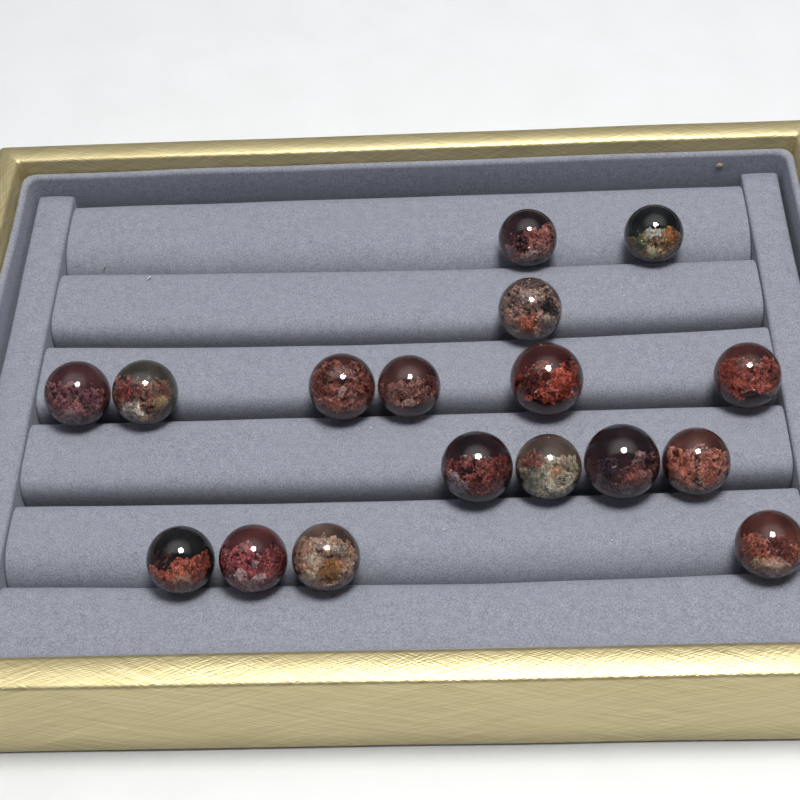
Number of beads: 17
